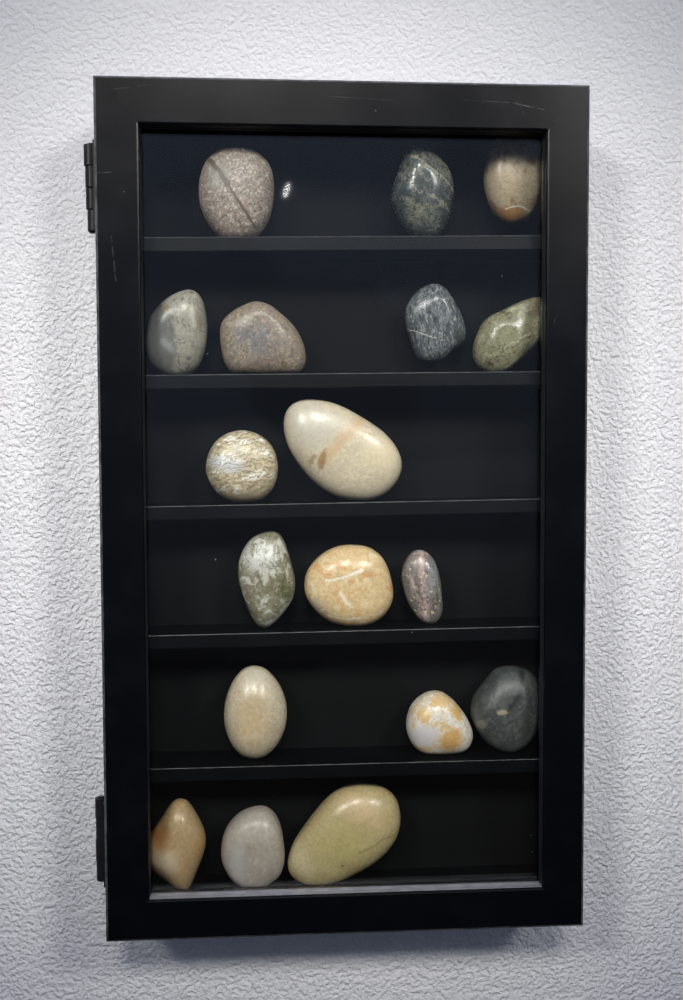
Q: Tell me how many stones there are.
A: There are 18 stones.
